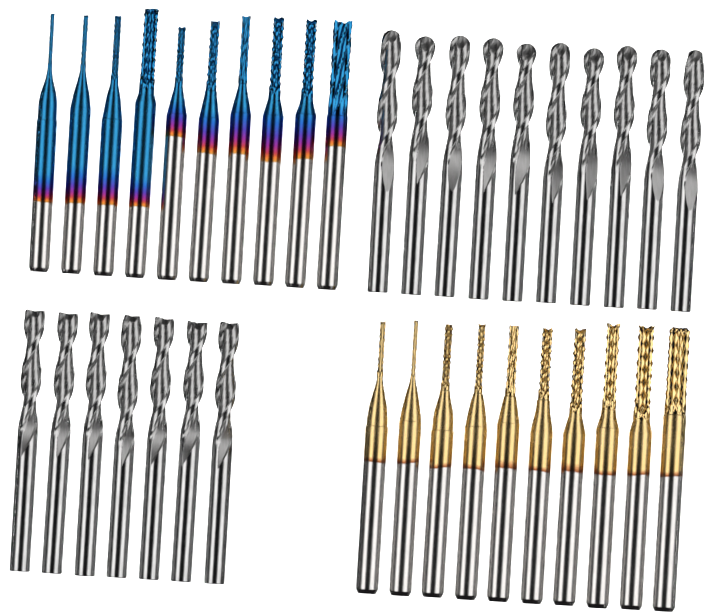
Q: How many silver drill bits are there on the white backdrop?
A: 17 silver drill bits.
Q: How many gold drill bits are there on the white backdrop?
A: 10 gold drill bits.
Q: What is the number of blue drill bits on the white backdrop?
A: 10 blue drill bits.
